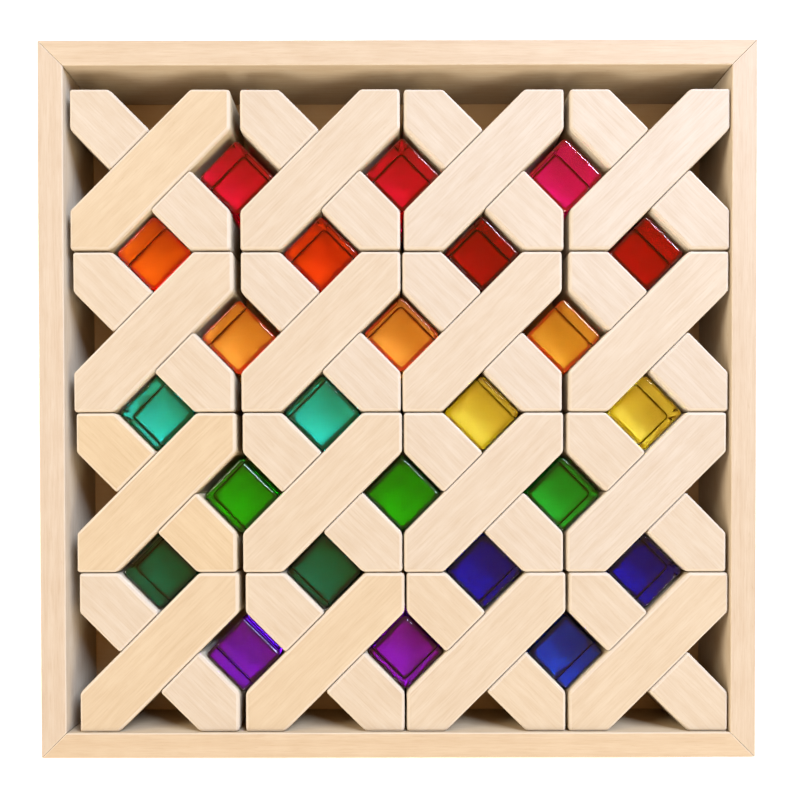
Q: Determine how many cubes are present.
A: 24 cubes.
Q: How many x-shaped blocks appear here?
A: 16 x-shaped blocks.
